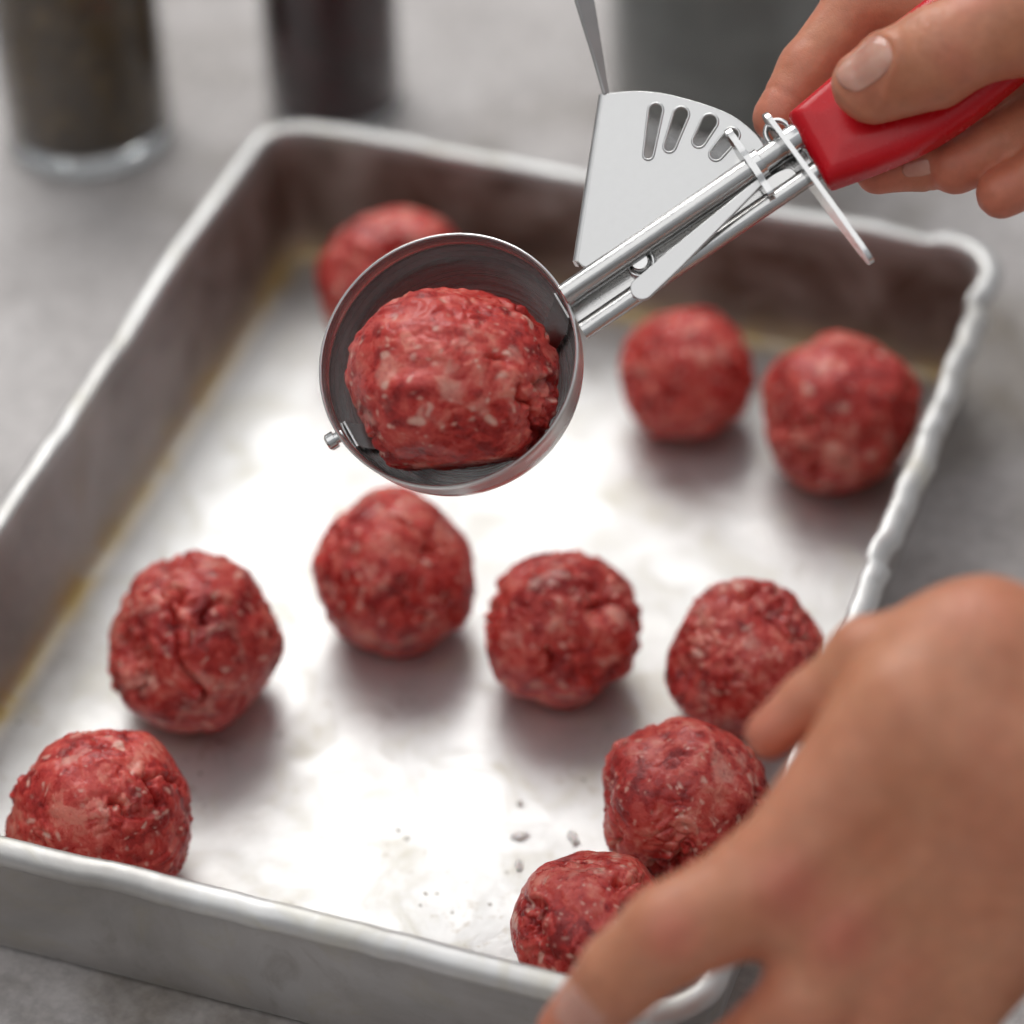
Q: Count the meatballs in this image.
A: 11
